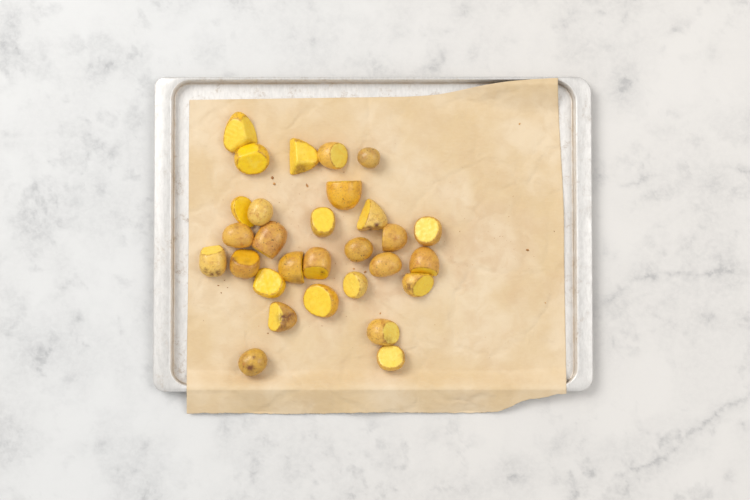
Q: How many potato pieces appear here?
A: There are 29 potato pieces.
